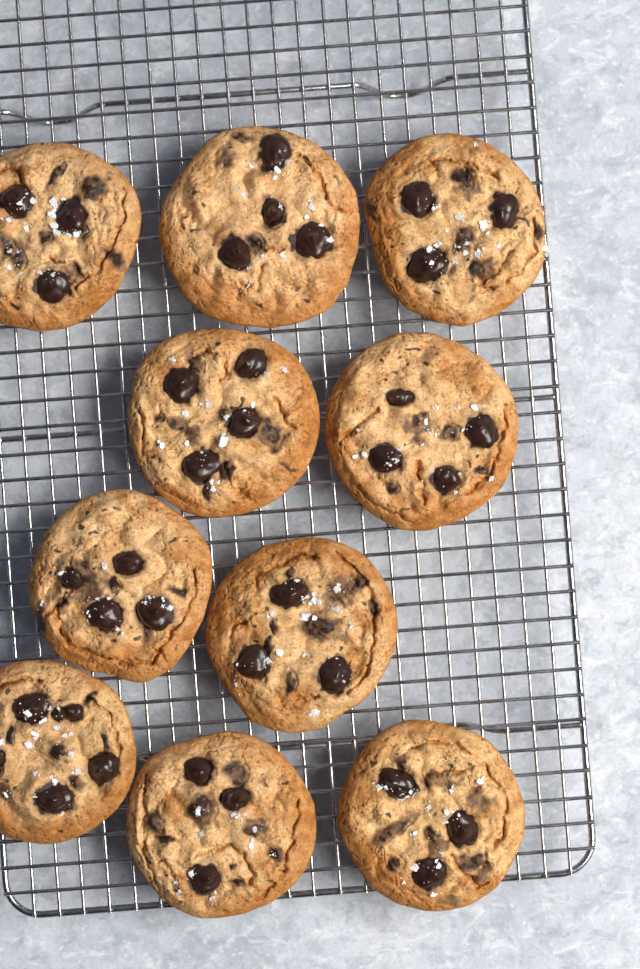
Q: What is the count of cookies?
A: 10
